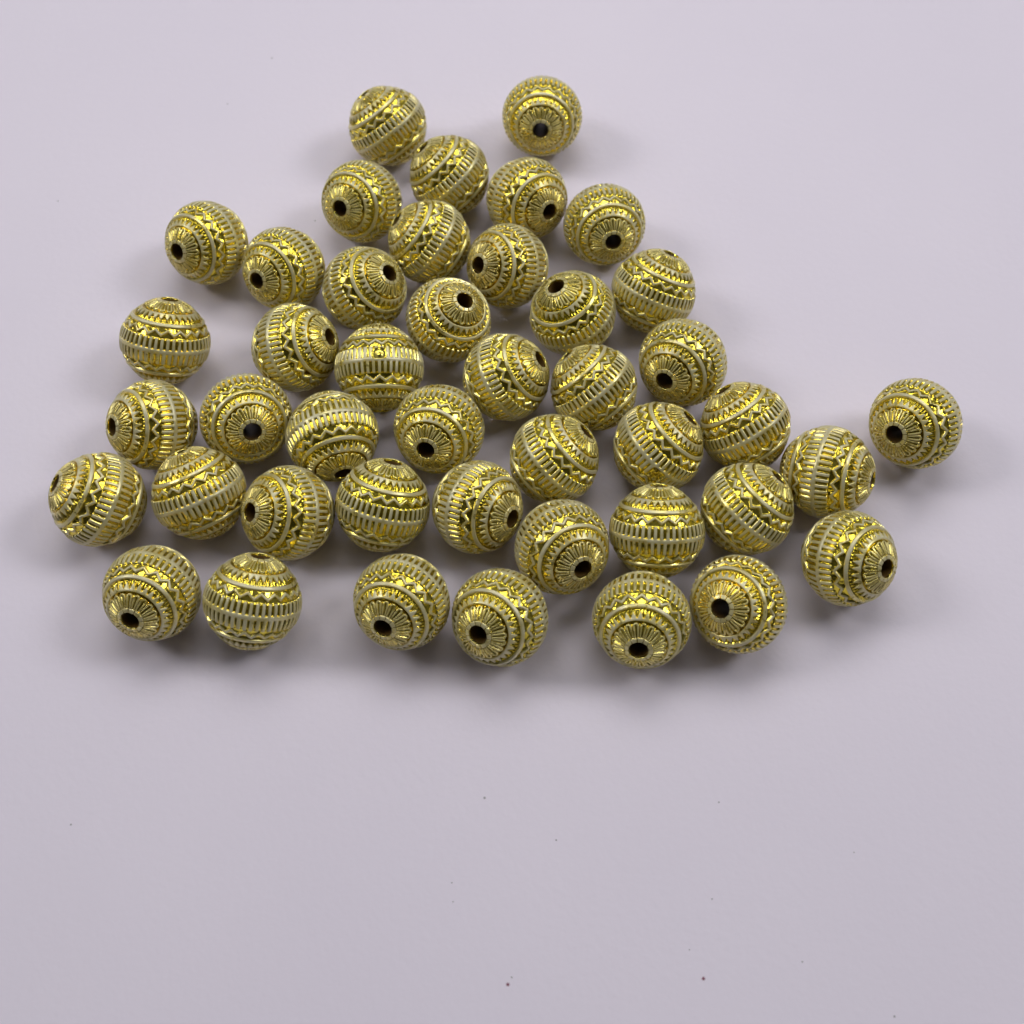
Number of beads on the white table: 44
